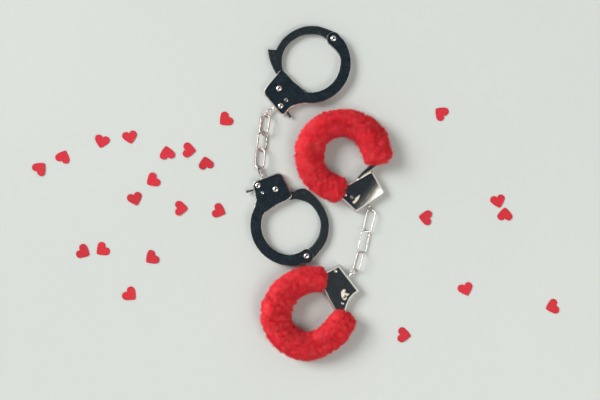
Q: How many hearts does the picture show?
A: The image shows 23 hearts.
